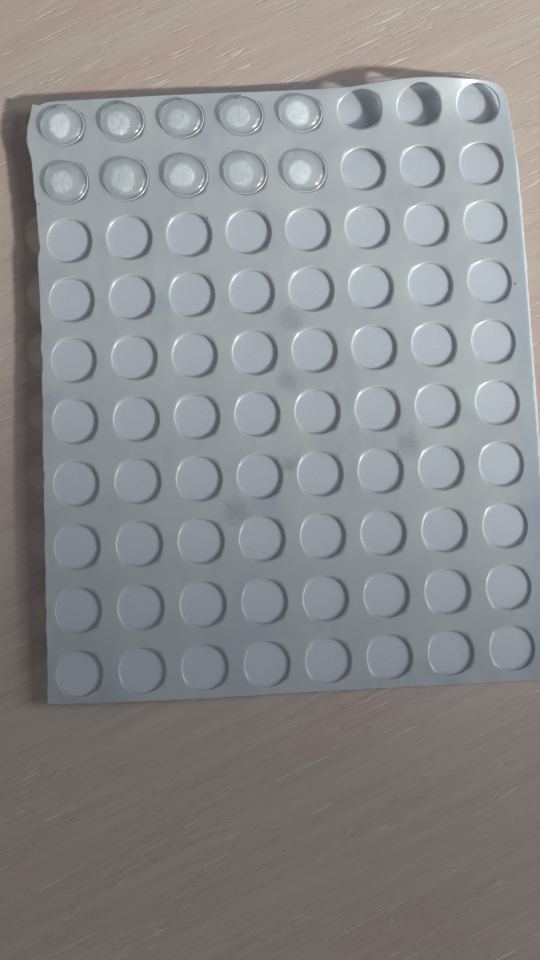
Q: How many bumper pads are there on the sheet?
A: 10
